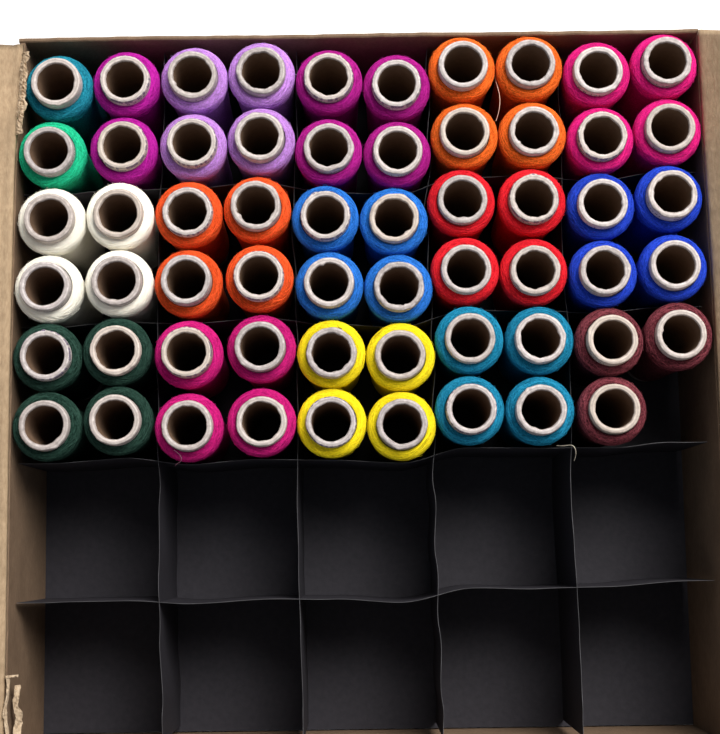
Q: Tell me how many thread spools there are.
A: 59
